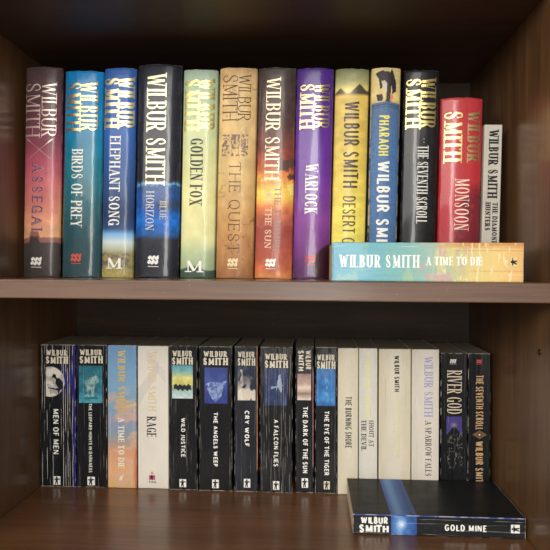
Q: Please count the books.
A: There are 31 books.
